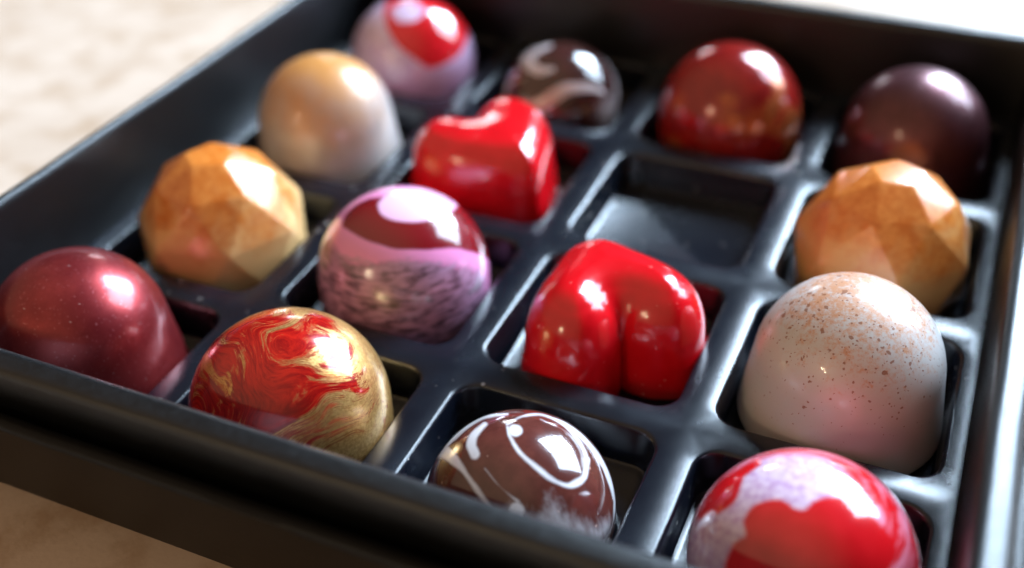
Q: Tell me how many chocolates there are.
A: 15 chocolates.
